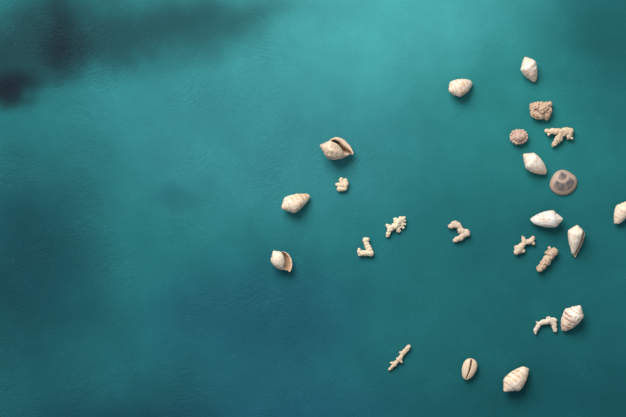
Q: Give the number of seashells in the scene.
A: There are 13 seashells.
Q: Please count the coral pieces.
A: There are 11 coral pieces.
